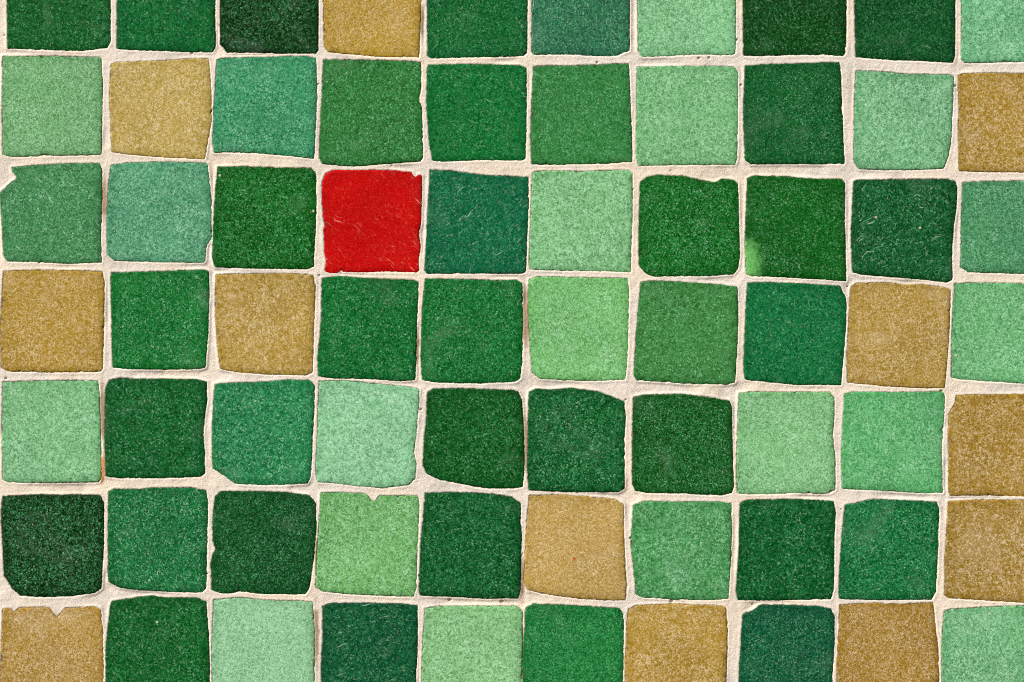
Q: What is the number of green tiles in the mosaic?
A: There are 57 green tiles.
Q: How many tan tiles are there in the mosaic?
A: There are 12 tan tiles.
